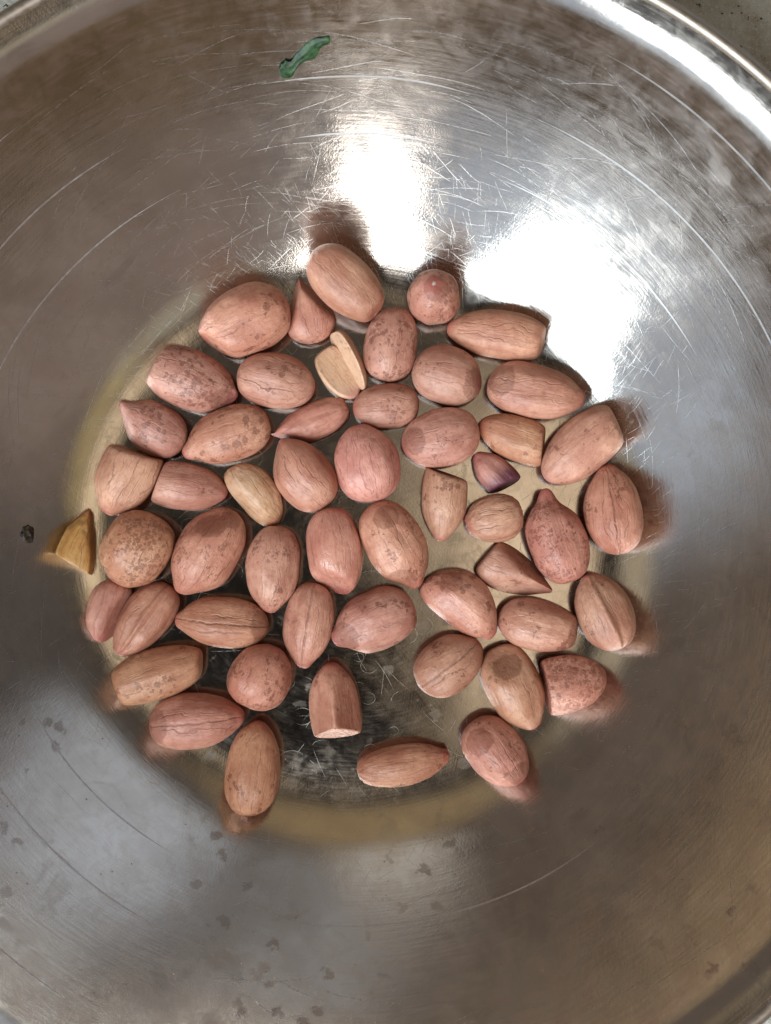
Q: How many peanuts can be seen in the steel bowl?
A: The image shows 53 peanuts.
